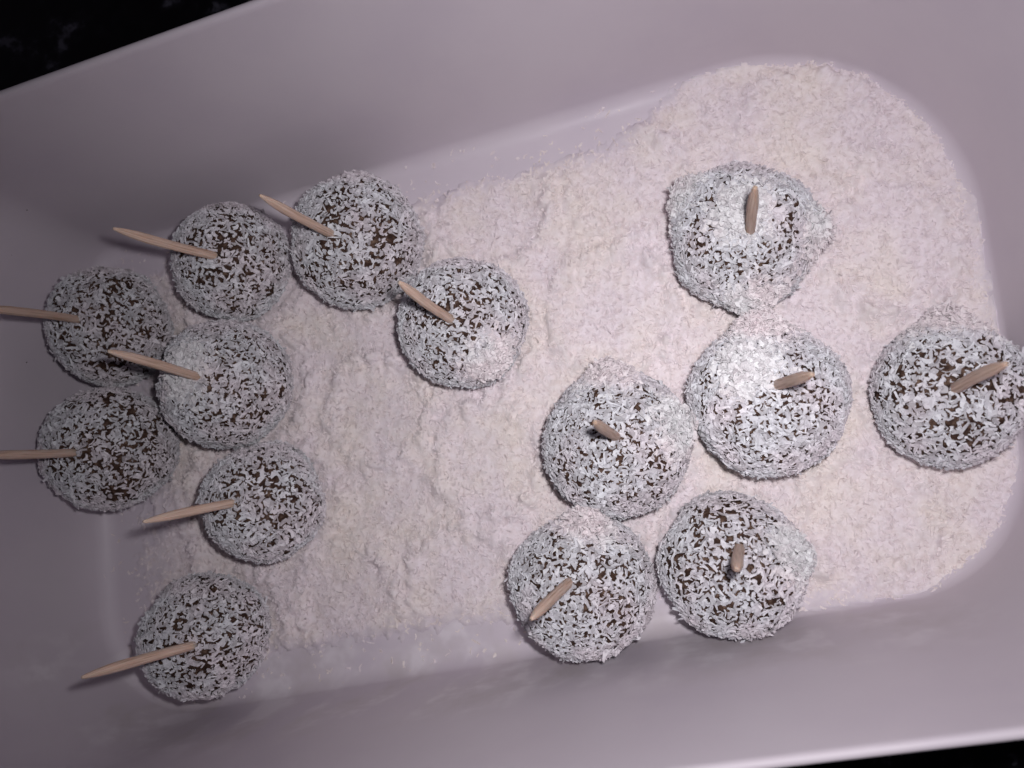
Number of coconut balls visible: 14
